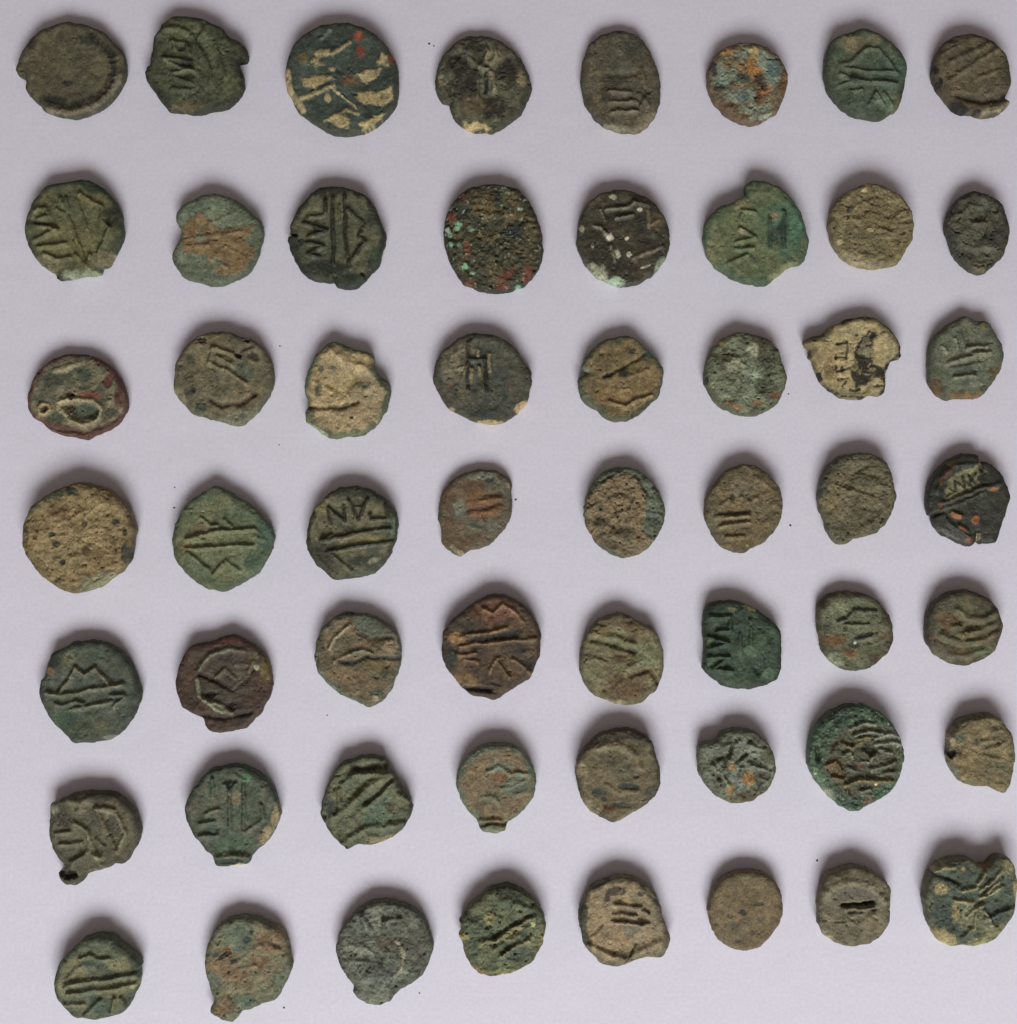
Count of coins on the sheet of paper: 56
